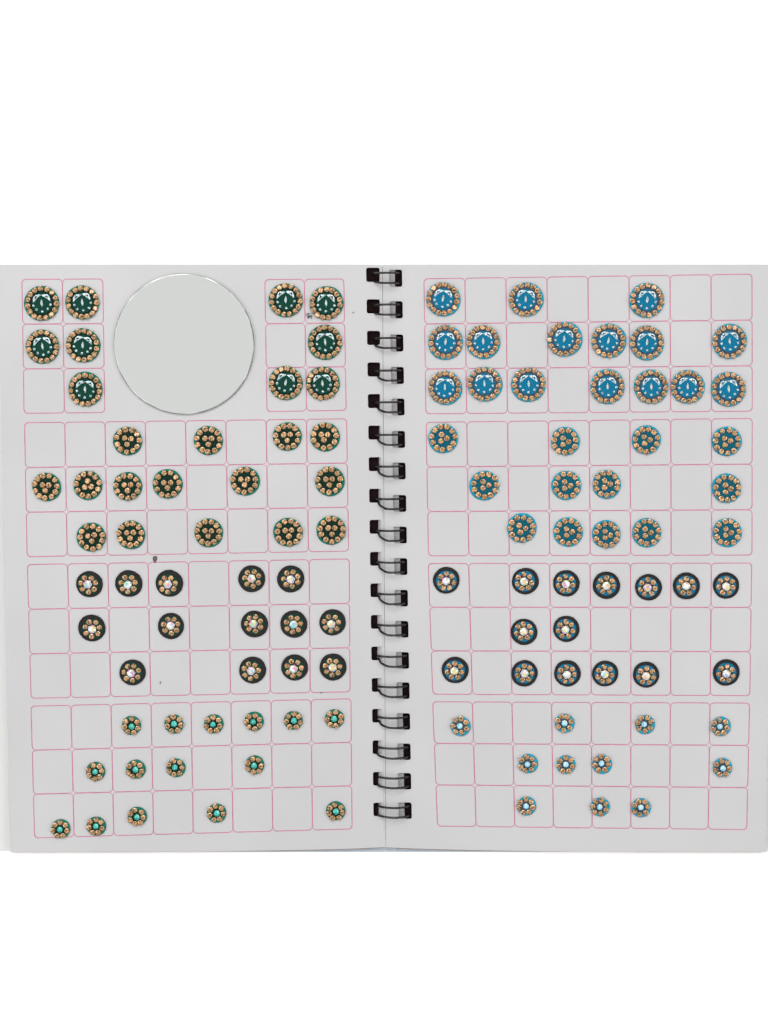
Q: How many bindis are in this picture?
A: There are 109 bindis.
